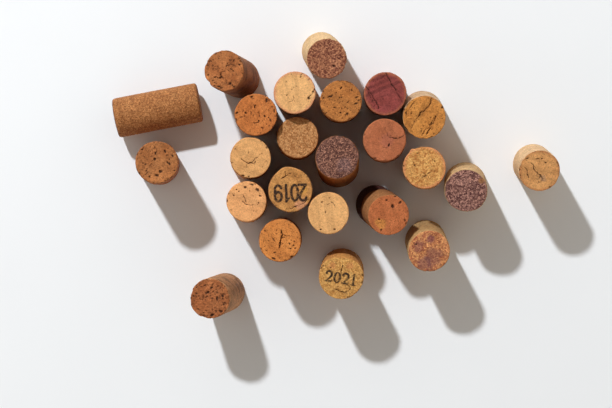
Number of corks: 24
